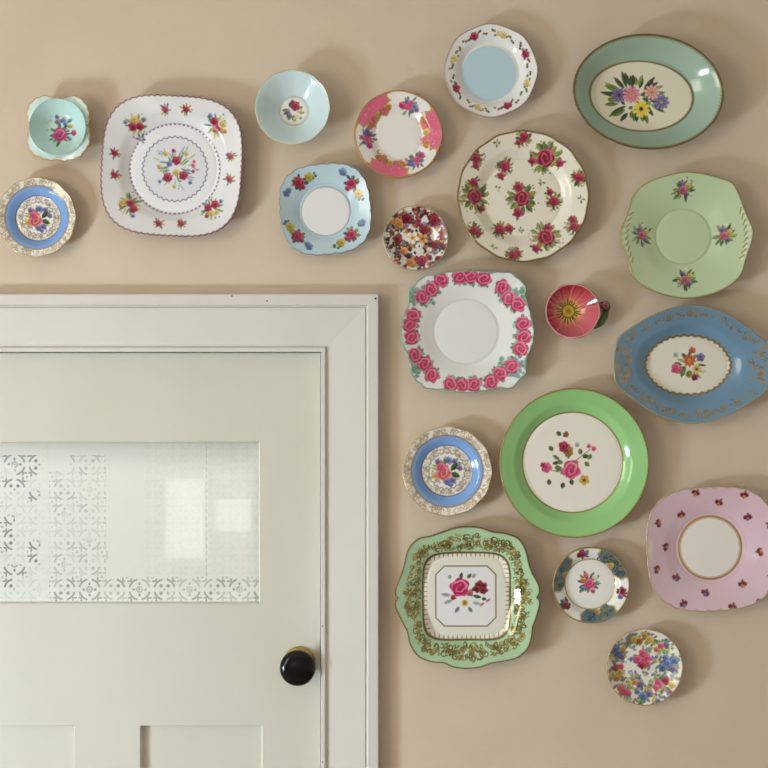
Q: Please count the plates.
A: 20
